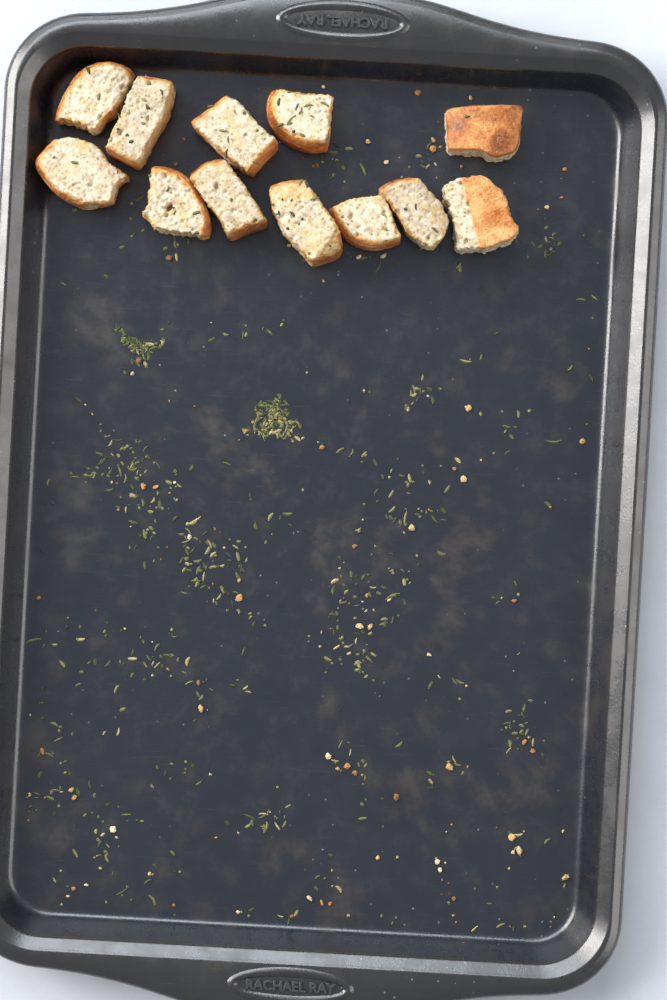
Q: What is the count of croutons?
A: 12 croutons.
